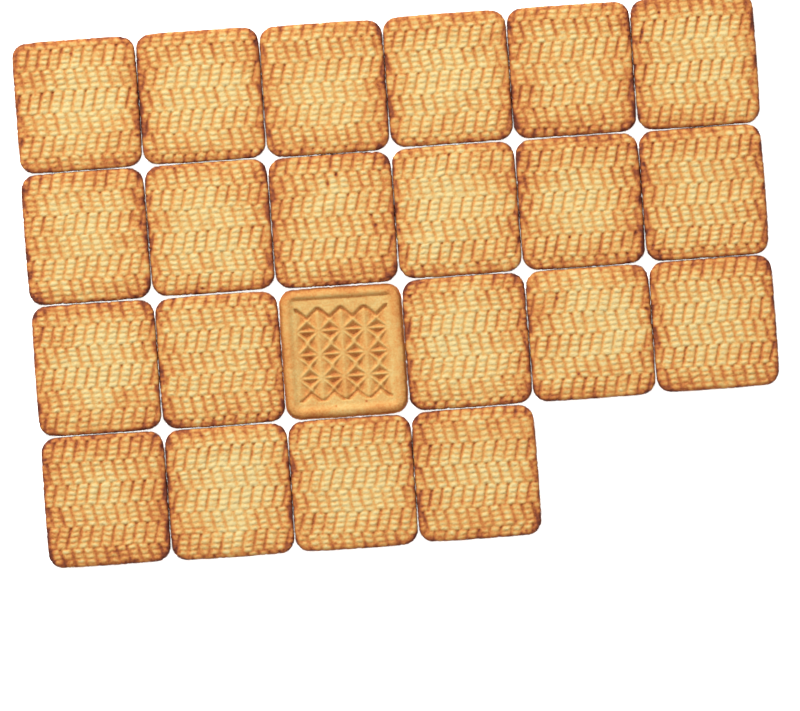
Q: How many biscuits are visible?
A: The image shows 22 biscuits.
